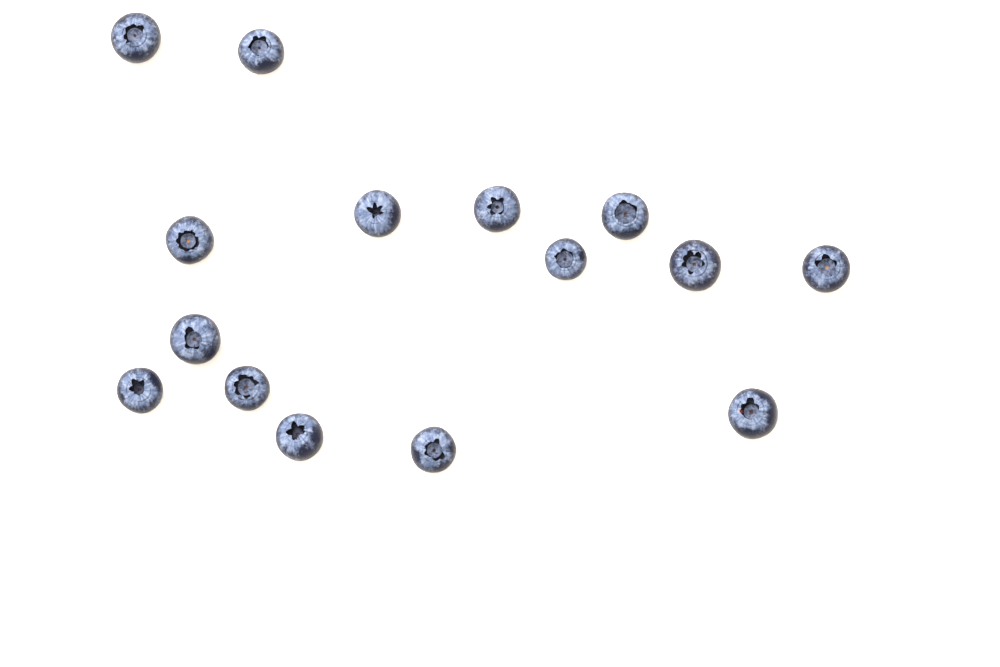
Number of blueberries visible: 15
